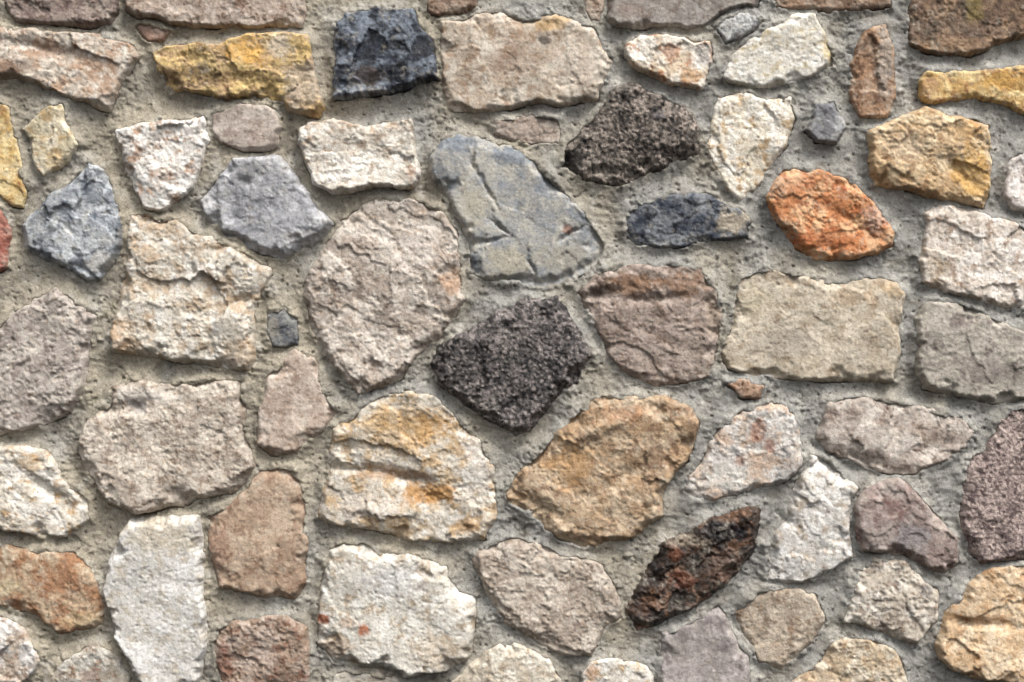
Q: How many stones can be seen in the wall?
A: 71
